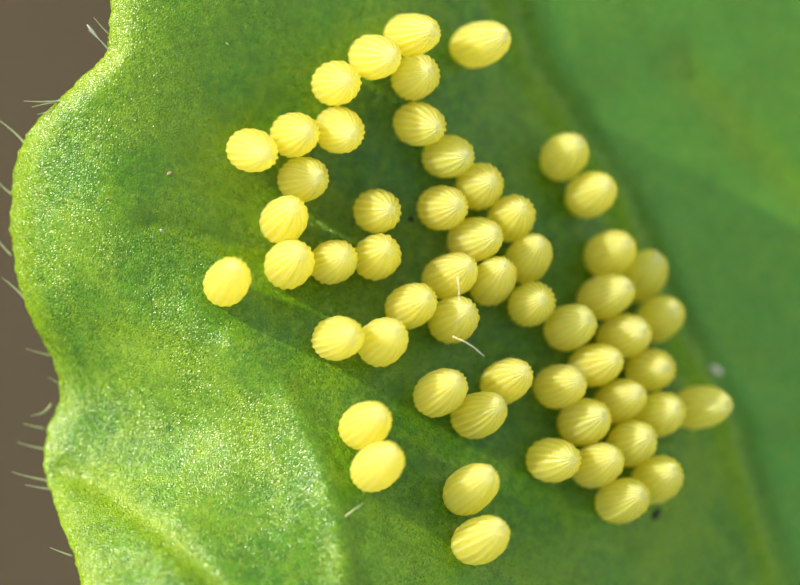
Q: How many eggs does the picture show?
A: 56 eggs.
